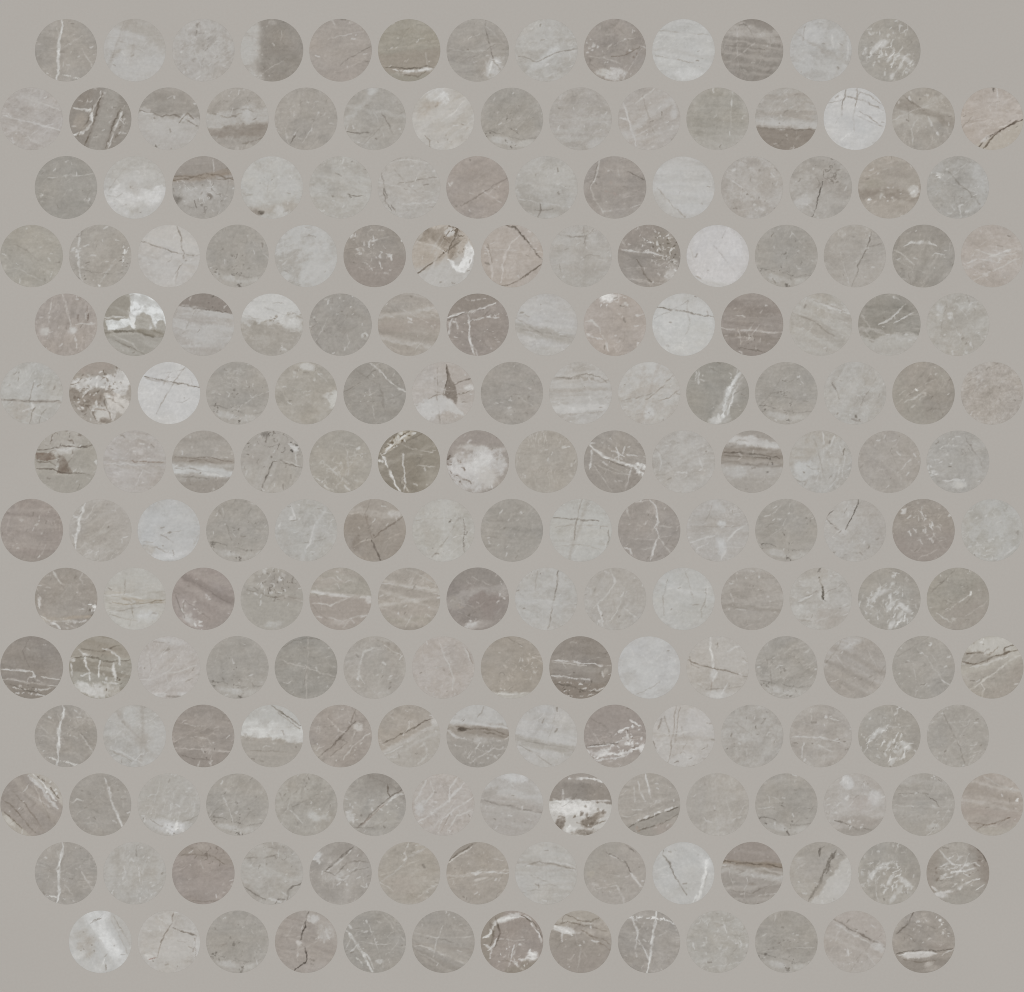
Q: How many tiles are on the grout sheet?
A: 200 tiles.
